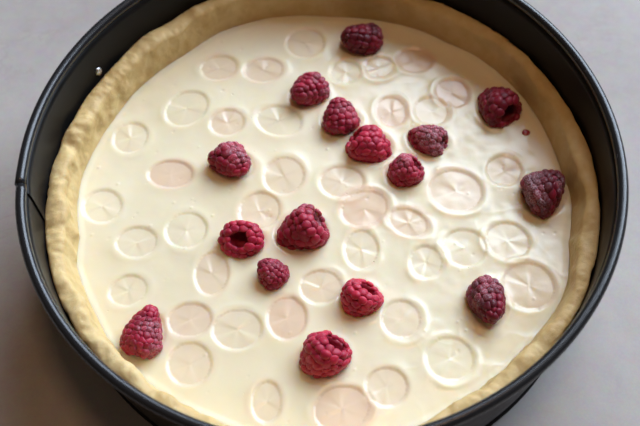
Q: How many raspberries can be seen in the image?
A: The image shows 16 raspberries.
